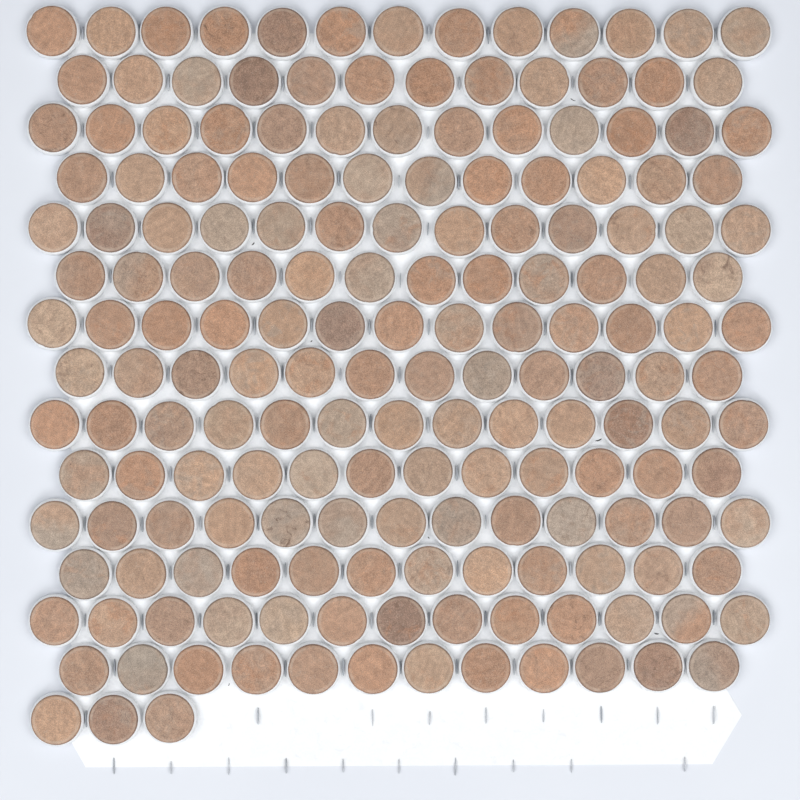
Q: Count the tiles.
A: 178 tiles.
